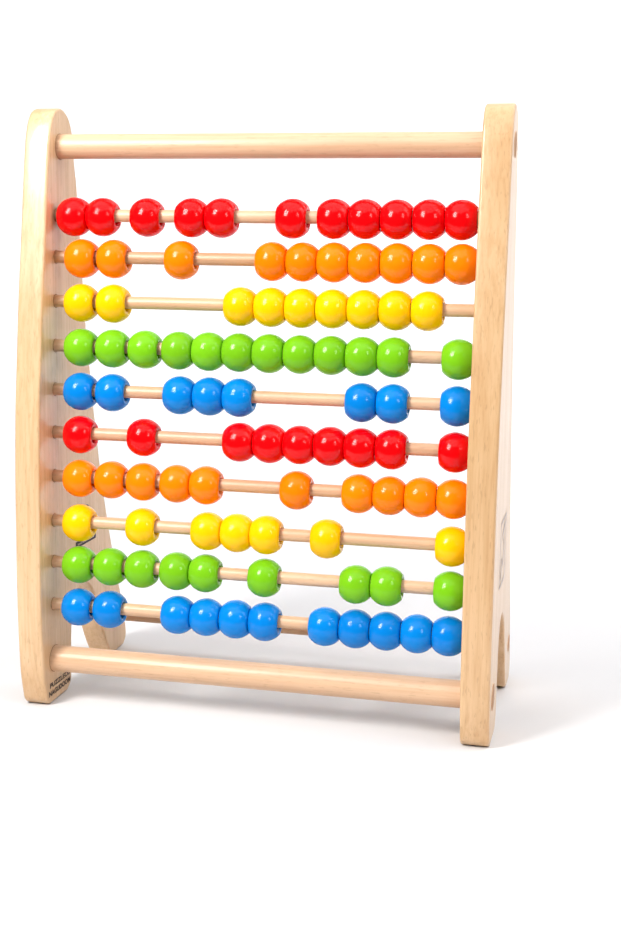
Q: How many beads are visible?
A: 96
